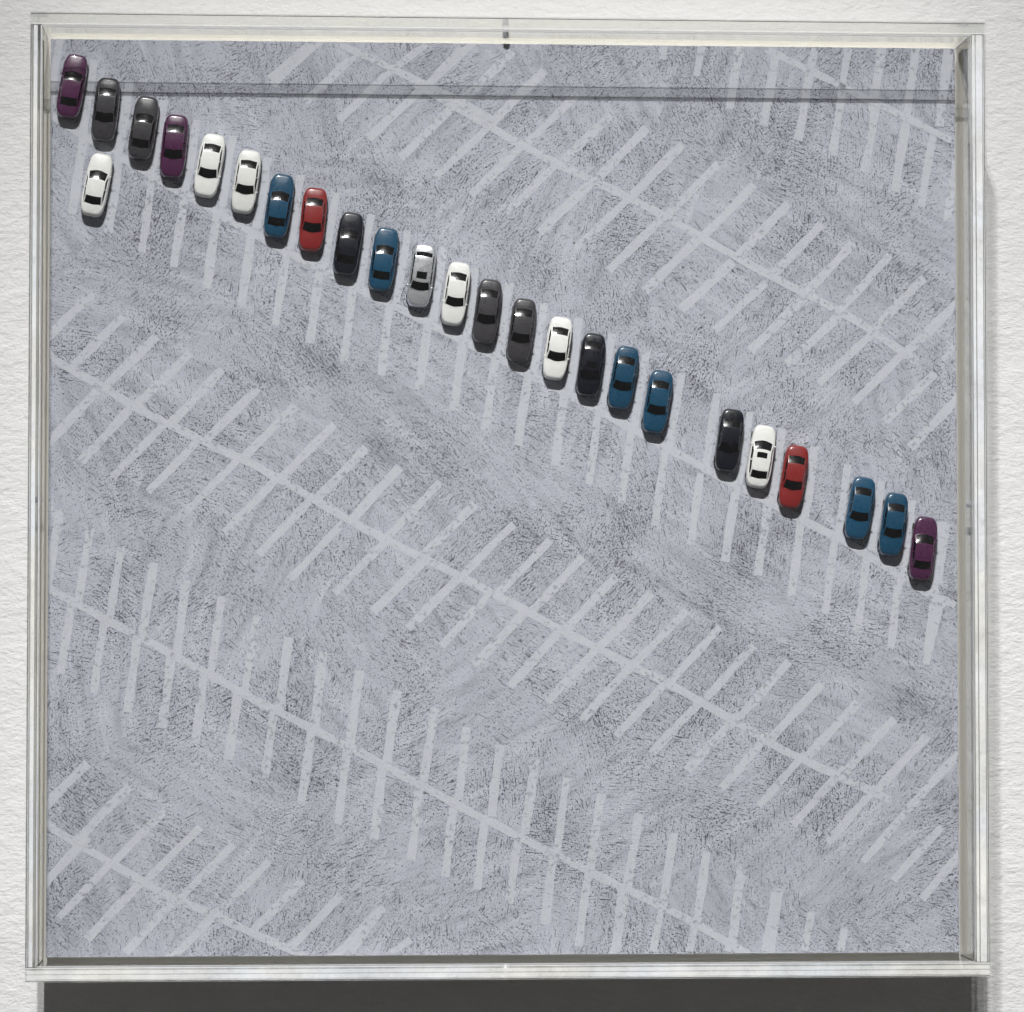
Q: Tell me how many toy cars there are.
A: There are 25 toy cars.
